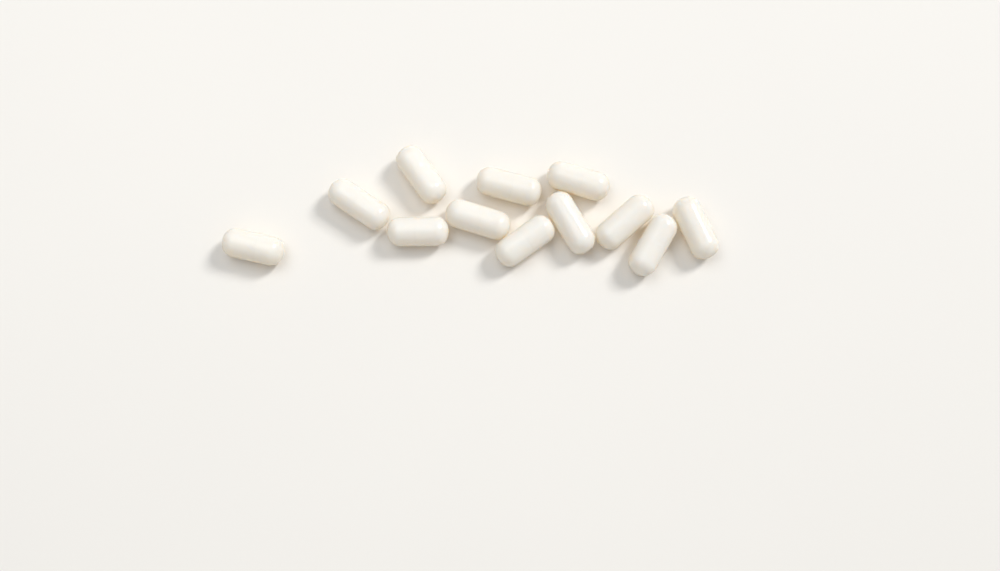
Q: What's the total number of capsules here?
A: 12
